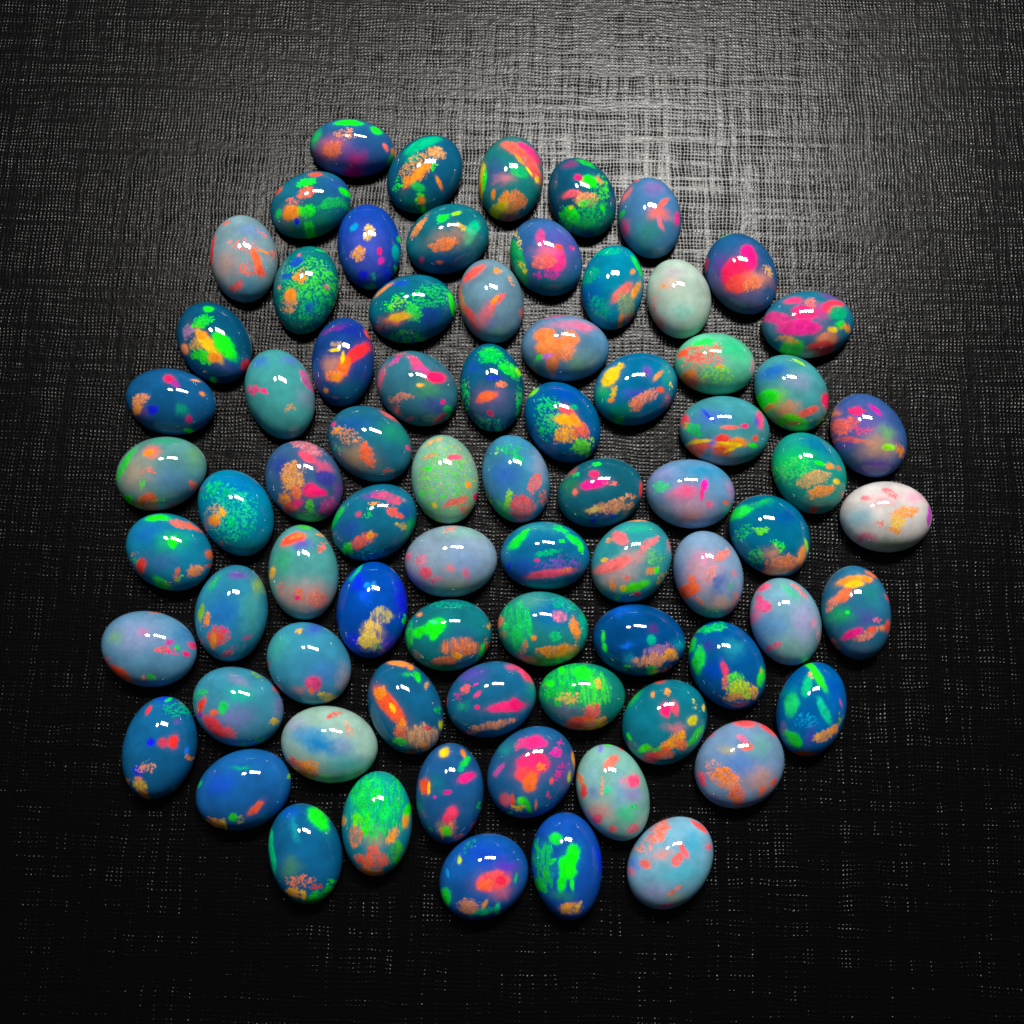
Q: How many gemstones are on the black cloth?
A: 76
